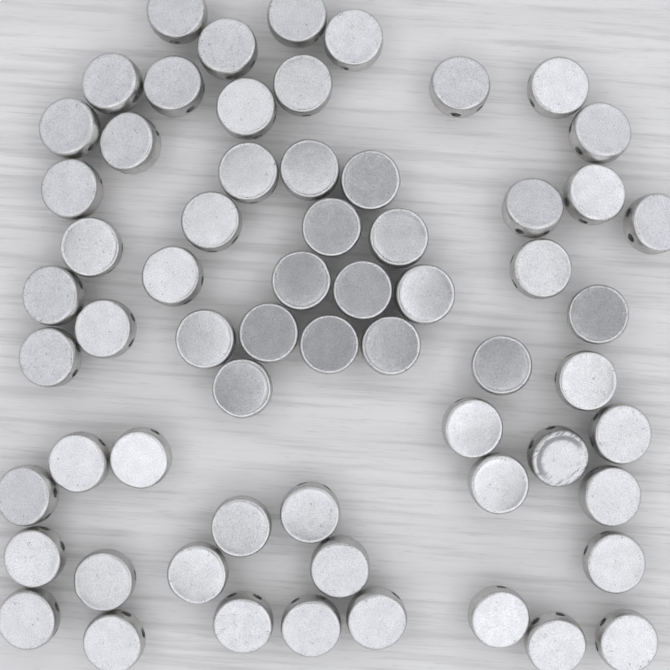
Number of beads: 63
